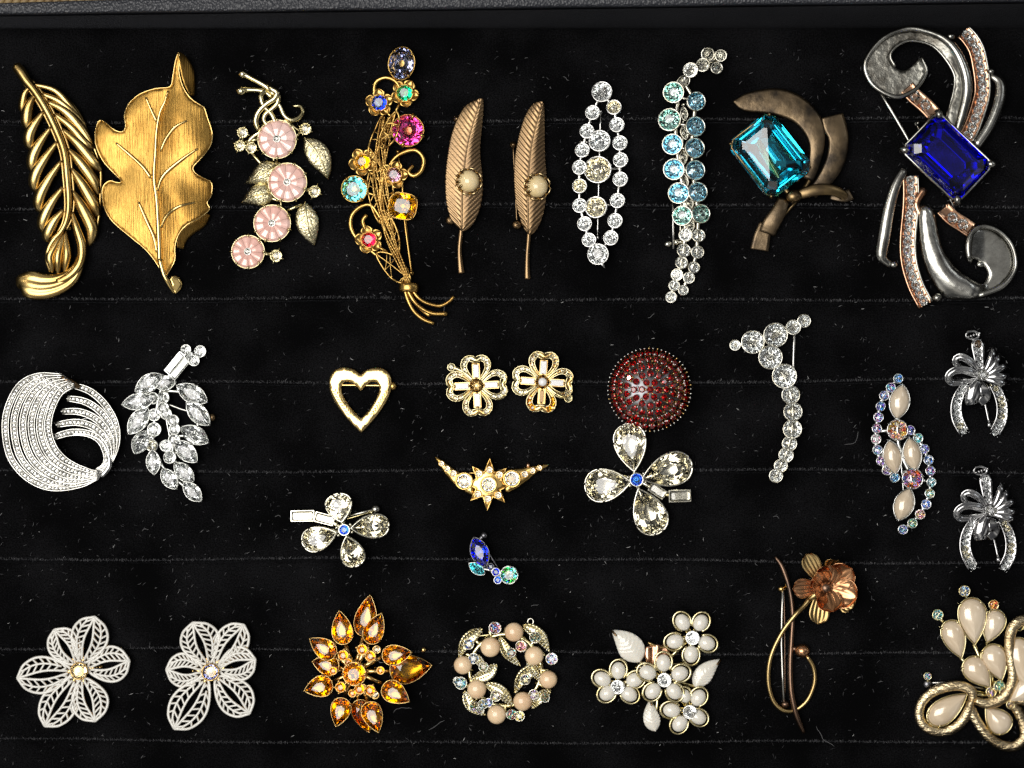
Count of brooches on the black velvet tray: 31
